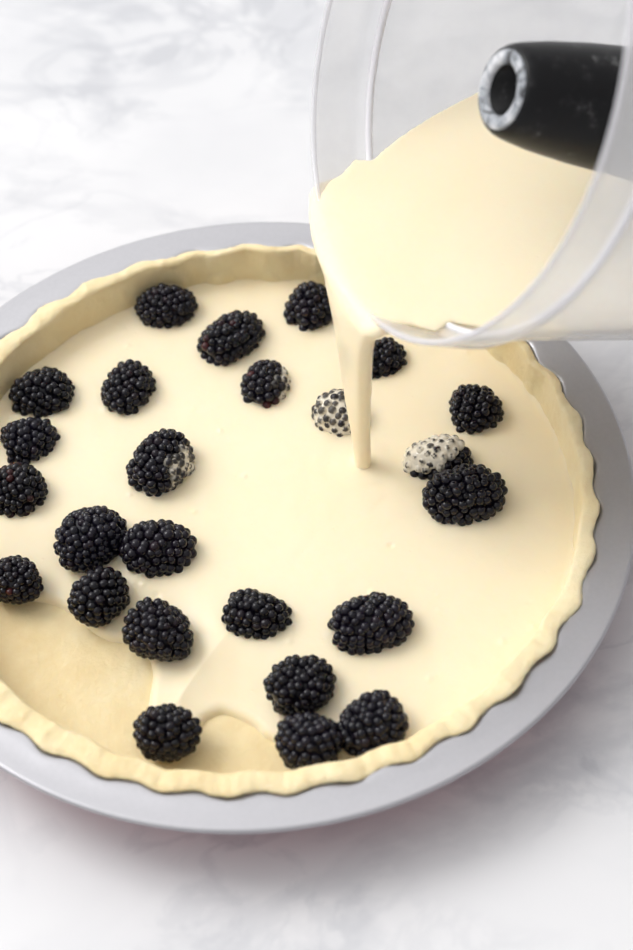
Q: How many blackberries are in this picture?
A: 25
